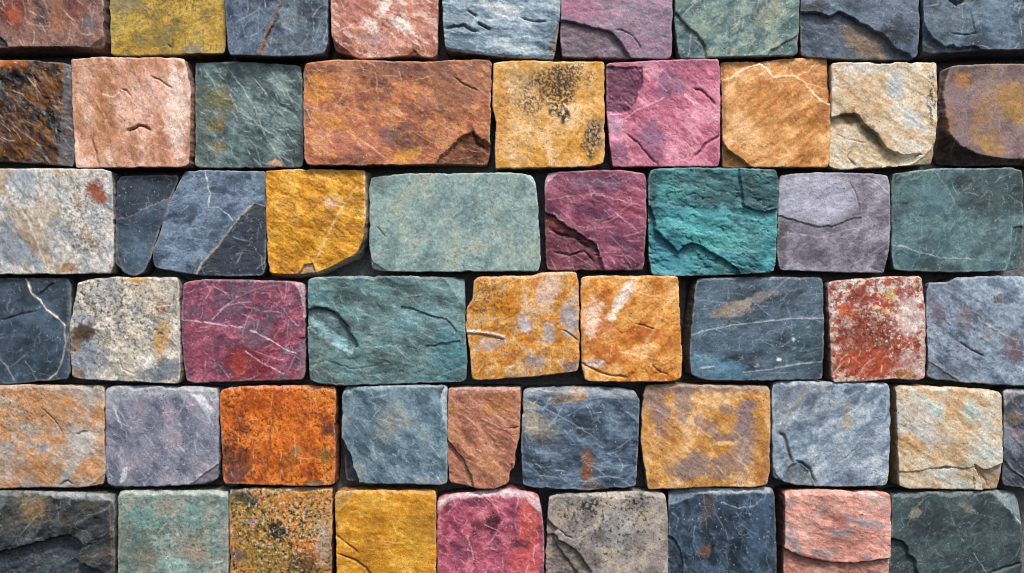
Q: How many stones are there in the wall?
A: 55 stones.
